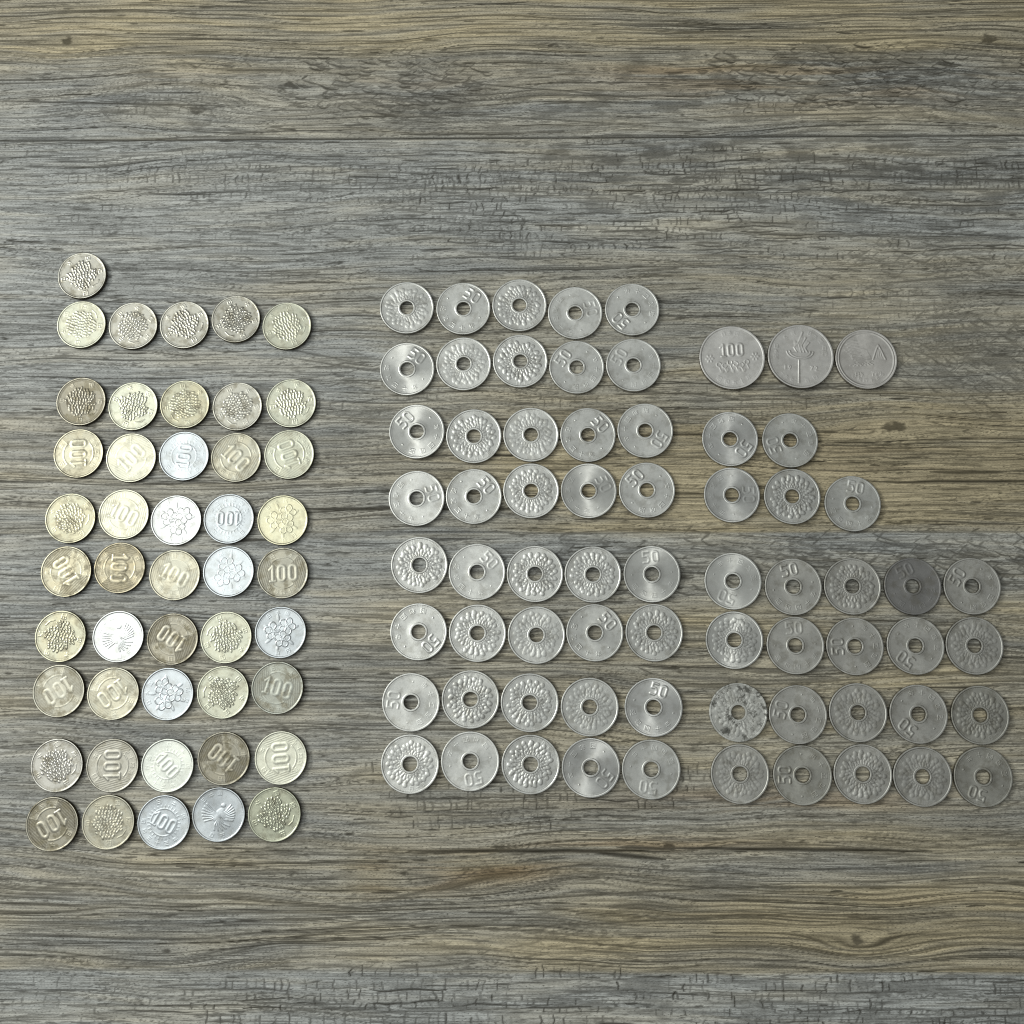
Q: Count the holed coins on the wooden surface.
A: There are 65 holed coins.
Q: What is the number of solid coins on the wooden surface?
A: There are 49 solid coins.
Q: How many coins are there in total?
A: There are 114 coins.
